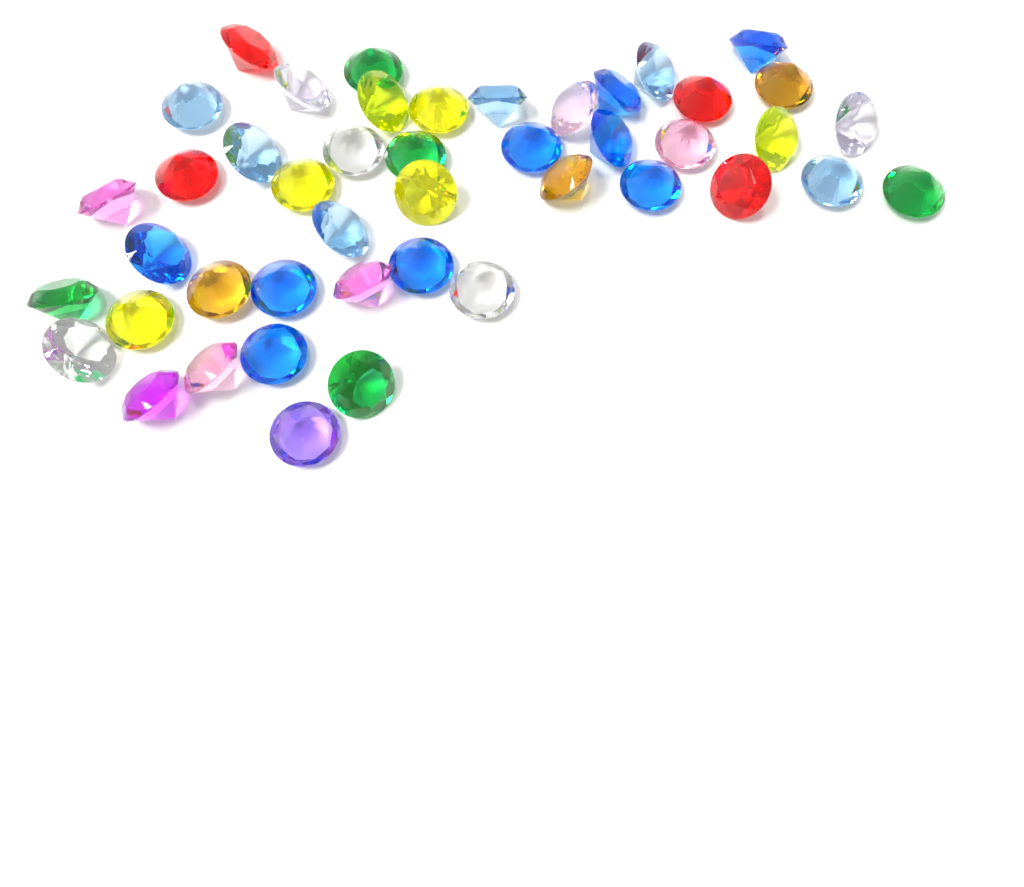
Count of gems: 45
